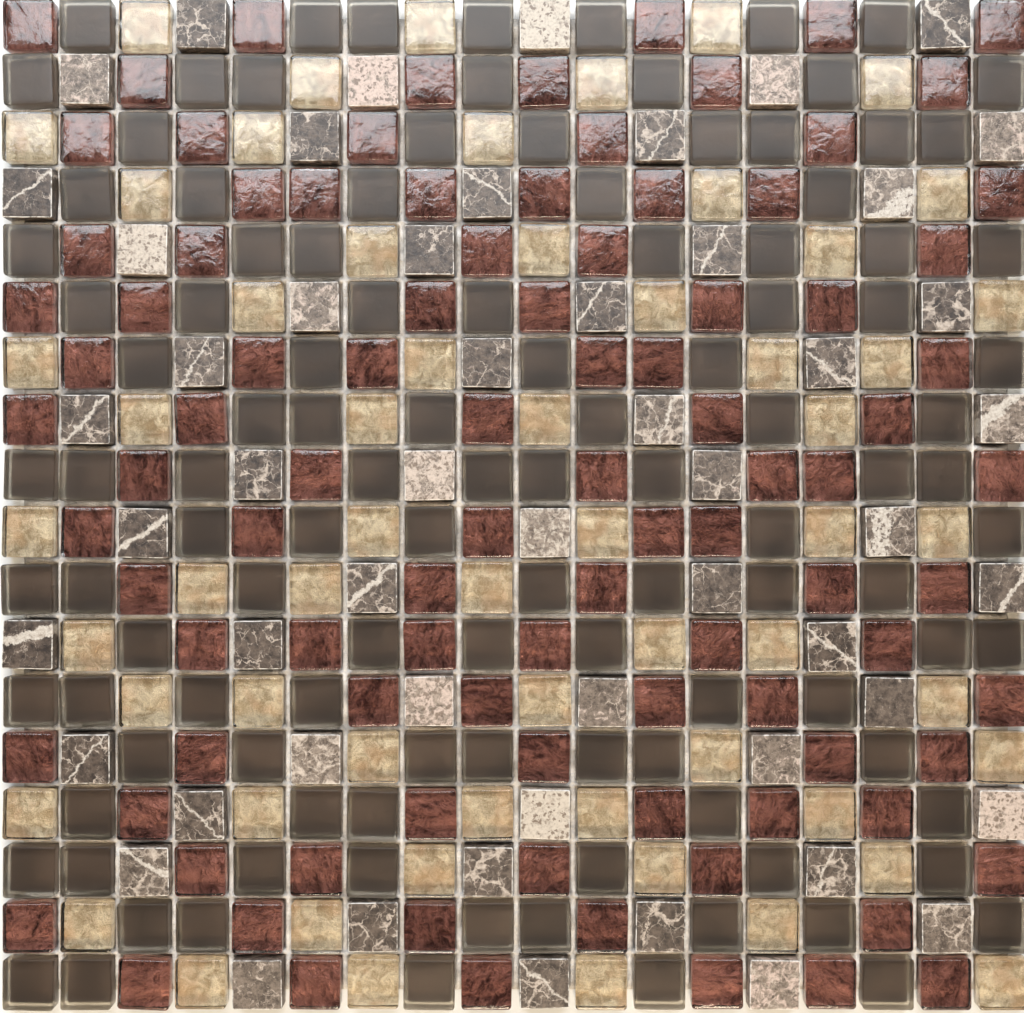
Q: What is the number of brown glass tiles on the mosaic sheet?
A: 114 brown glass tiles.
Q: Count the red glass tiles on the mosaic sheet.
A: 97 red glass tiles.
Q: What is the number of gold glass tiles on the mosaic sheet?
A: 59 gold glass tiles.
